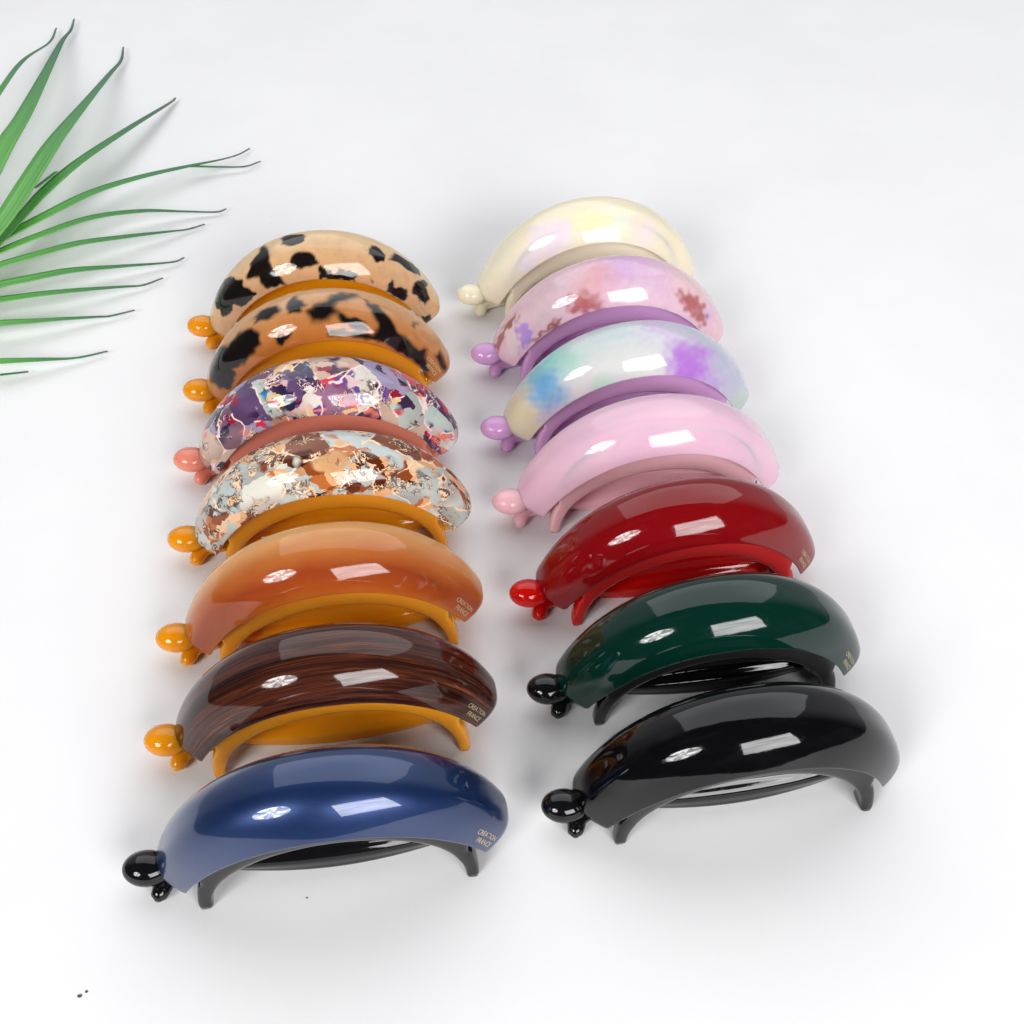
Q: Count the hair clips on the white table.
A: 14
